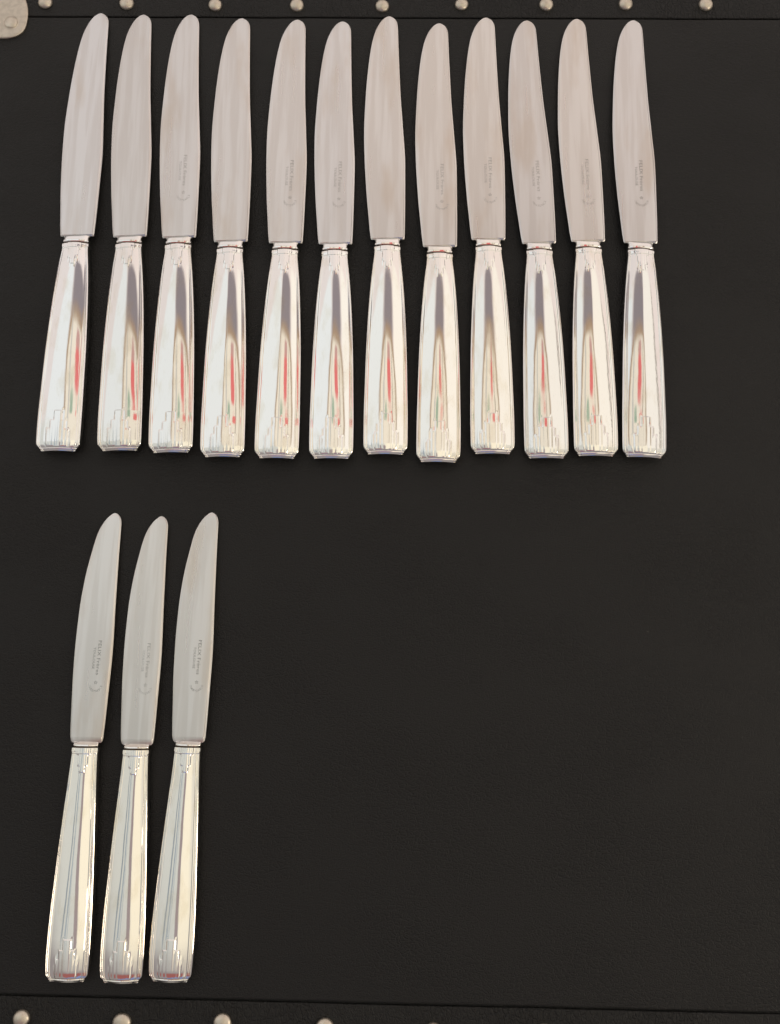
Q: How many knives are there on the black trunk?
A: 15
